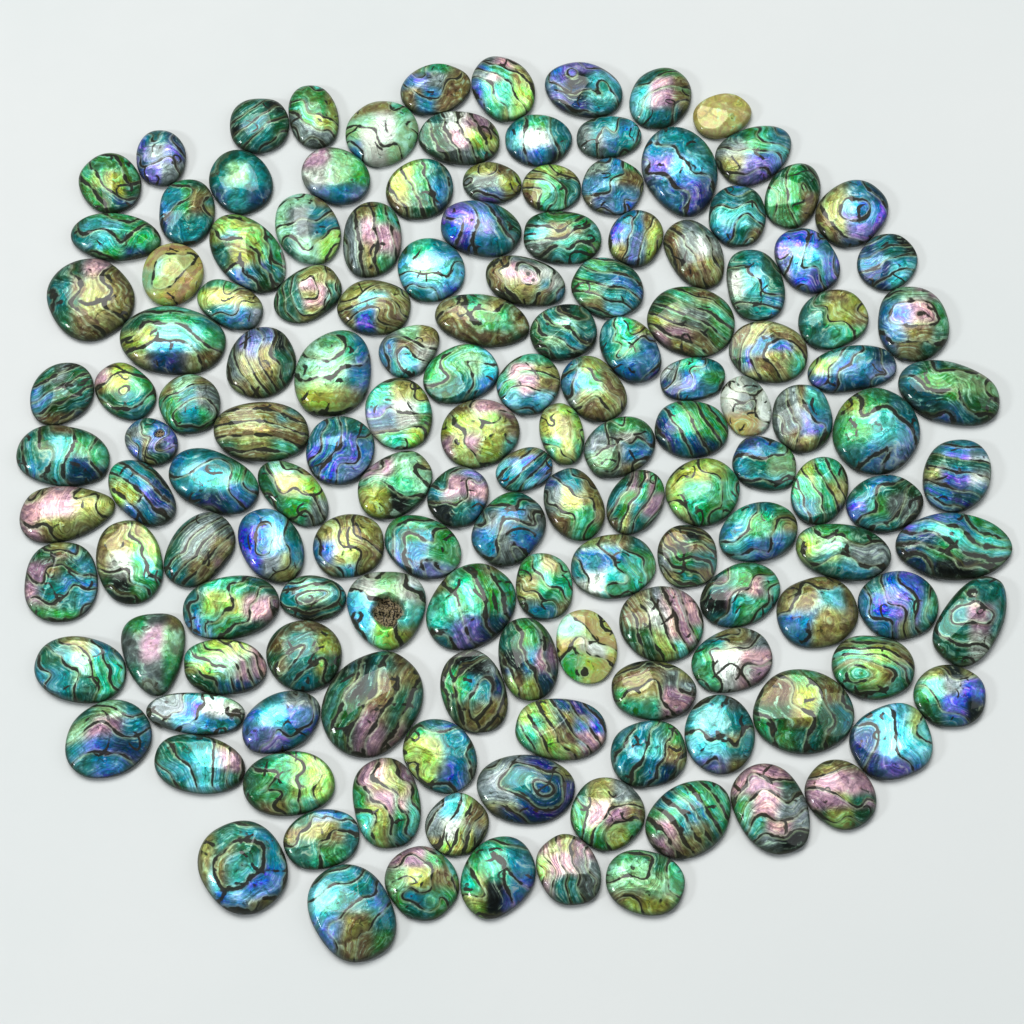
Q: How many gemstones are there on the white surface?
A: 149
